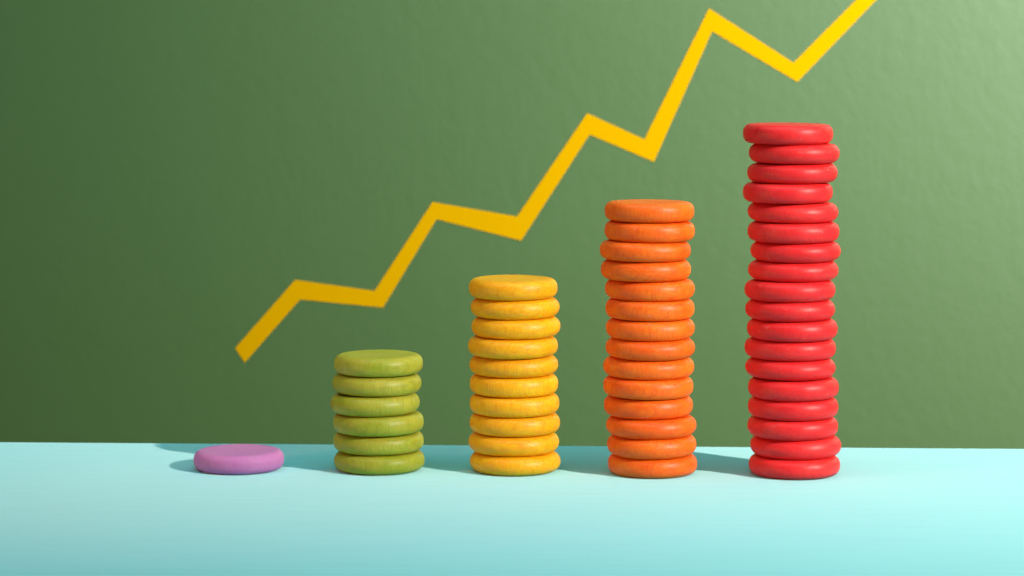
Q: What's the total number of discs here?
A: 49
